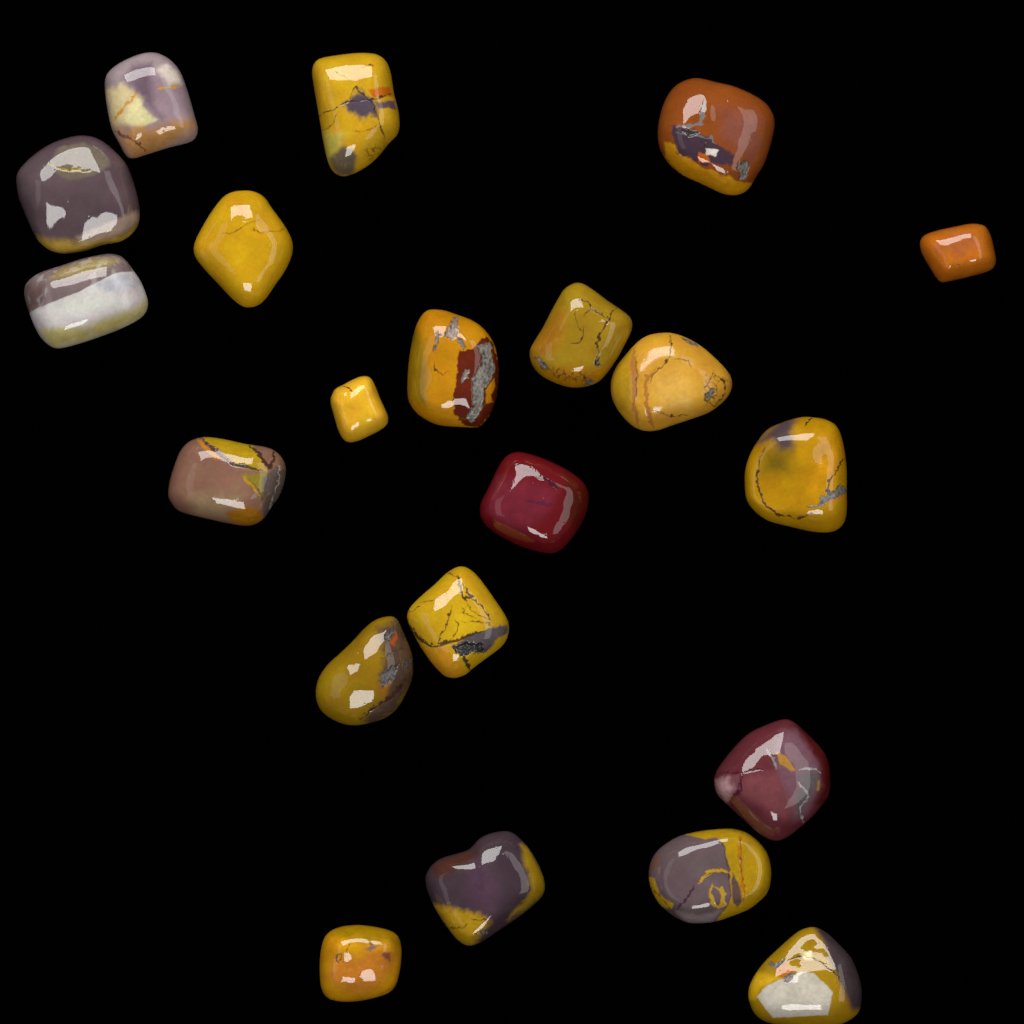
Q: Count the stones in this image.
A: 21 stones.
